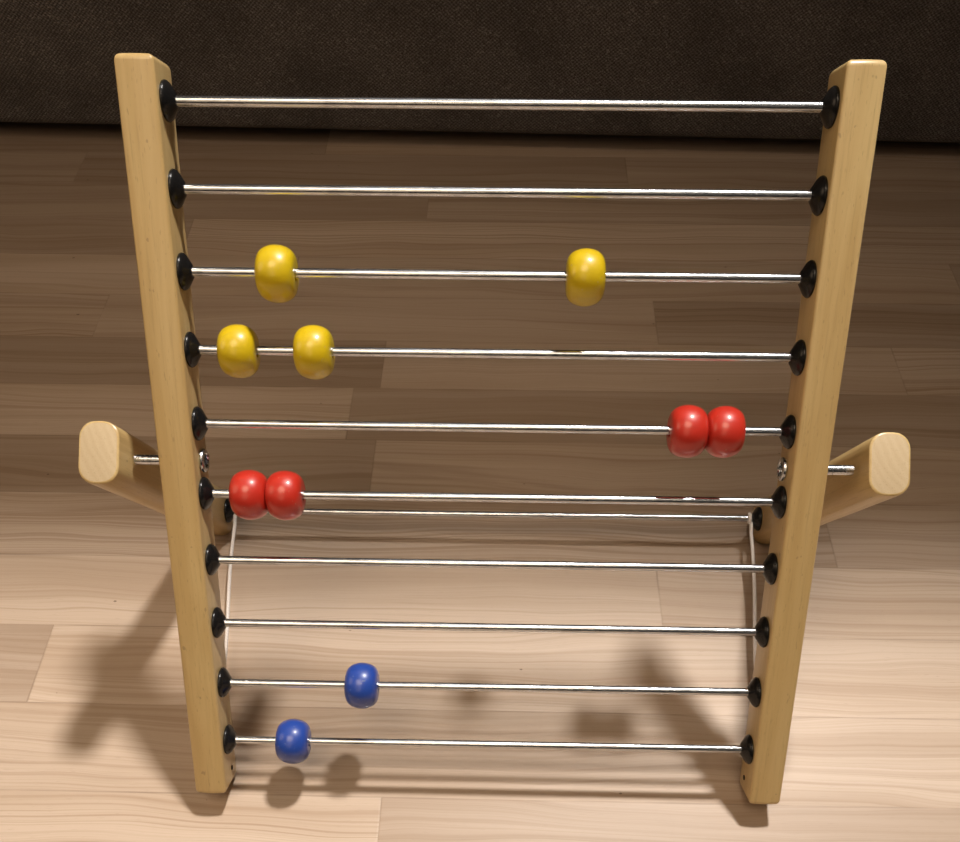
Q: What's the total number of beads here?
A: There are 10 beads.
